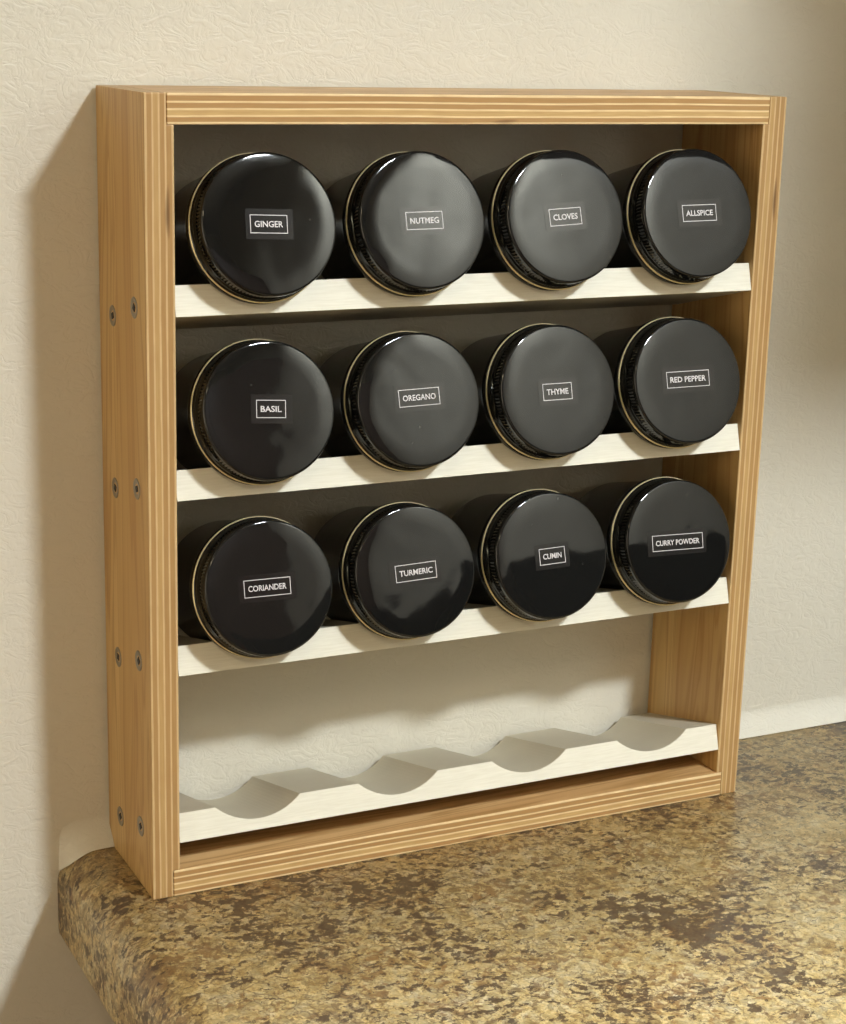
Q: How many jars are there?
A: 12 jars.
